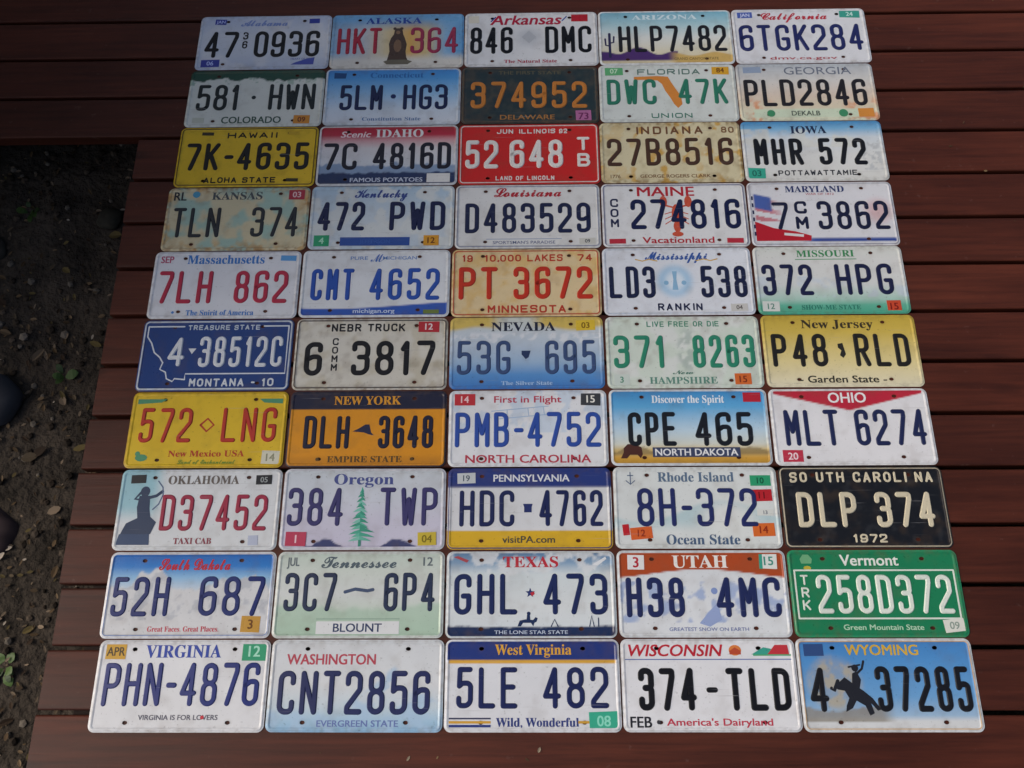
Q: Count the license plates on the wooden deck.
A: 50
